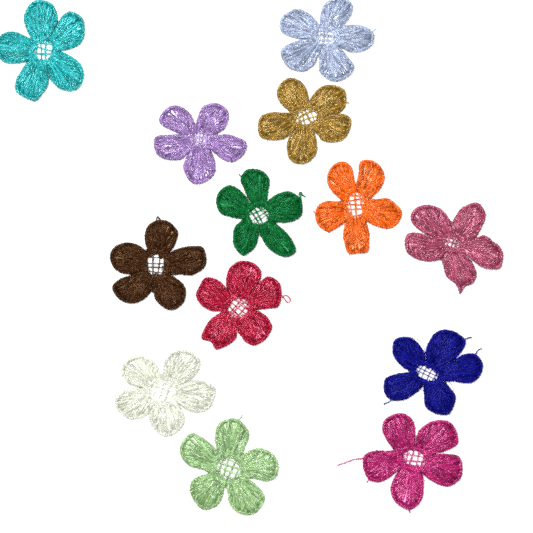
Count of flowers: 13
